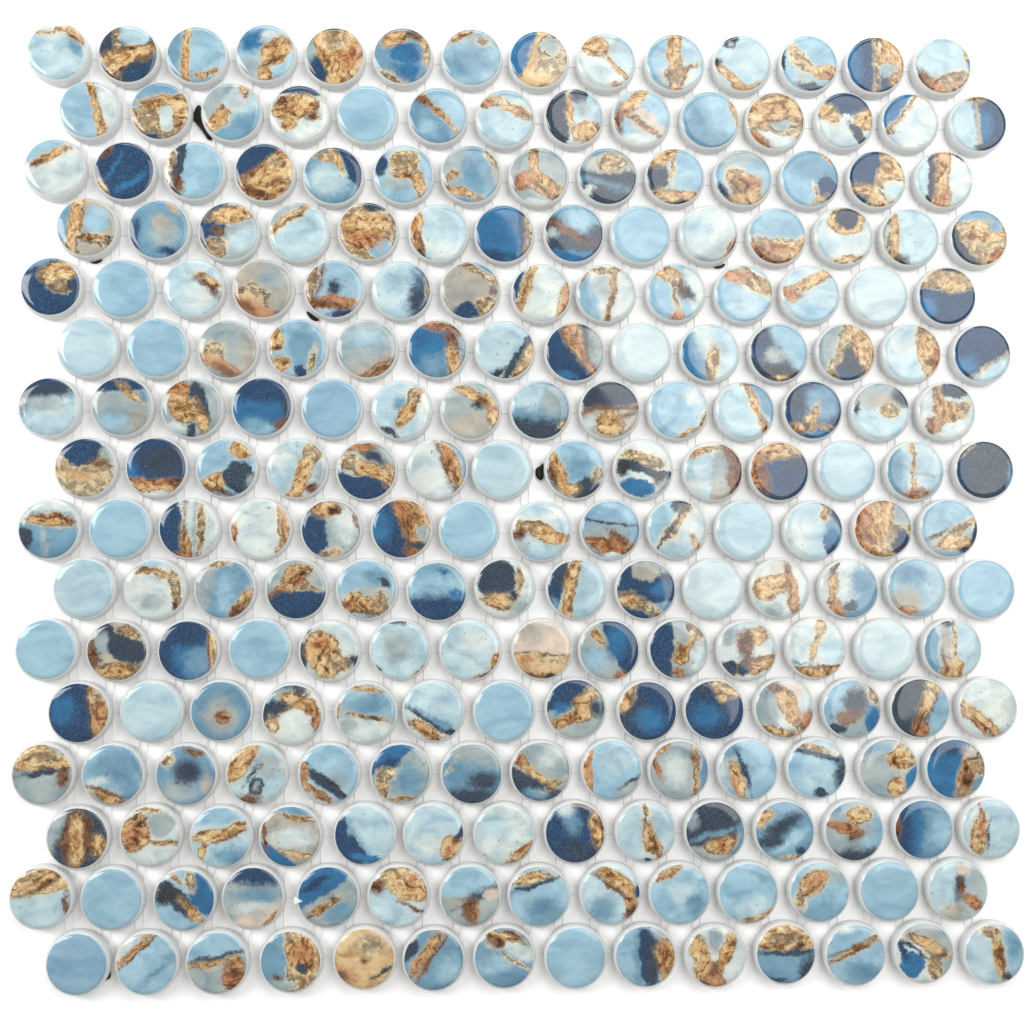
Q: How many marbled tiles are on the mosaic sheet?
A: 199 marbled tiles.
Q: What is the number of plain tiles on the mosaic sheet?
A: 25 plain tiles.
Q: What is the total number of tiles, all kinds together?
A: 224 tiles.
